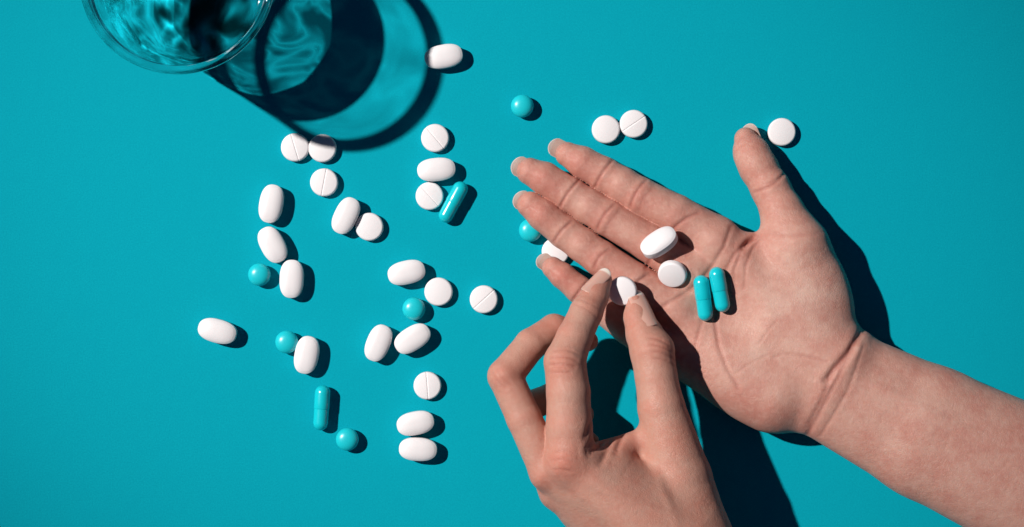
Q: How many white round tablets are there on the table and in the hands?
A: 15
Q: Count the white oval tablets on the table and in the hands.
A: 14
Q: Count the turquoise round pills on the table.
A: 6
